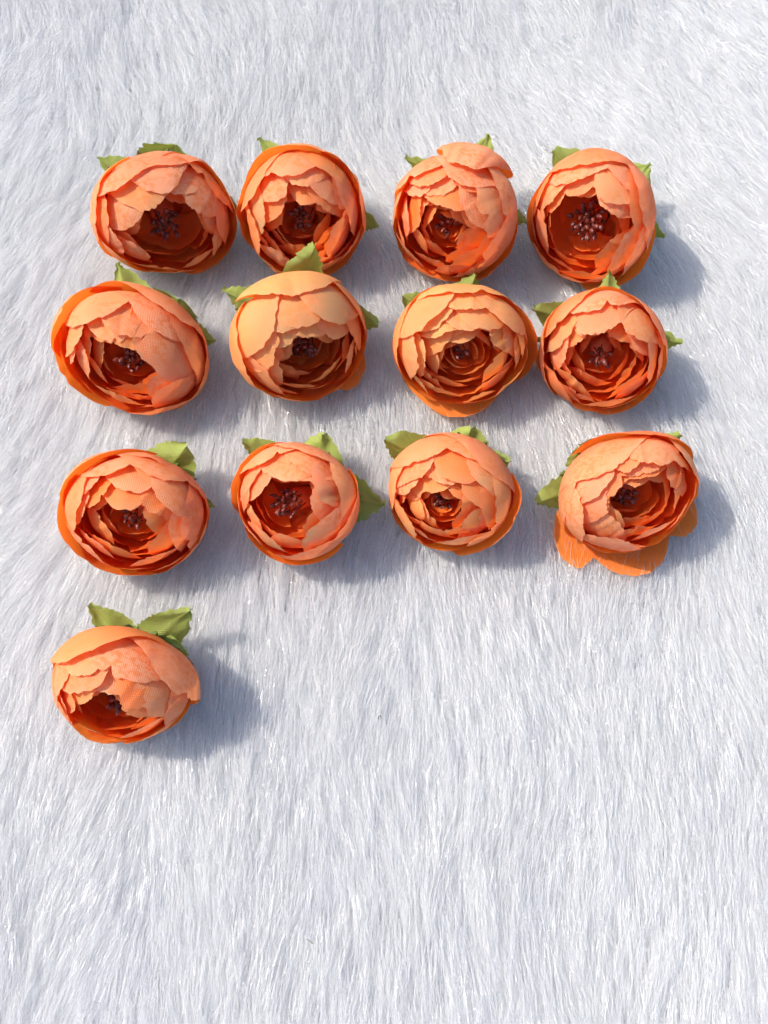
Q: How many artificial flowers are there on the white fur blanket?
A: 13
